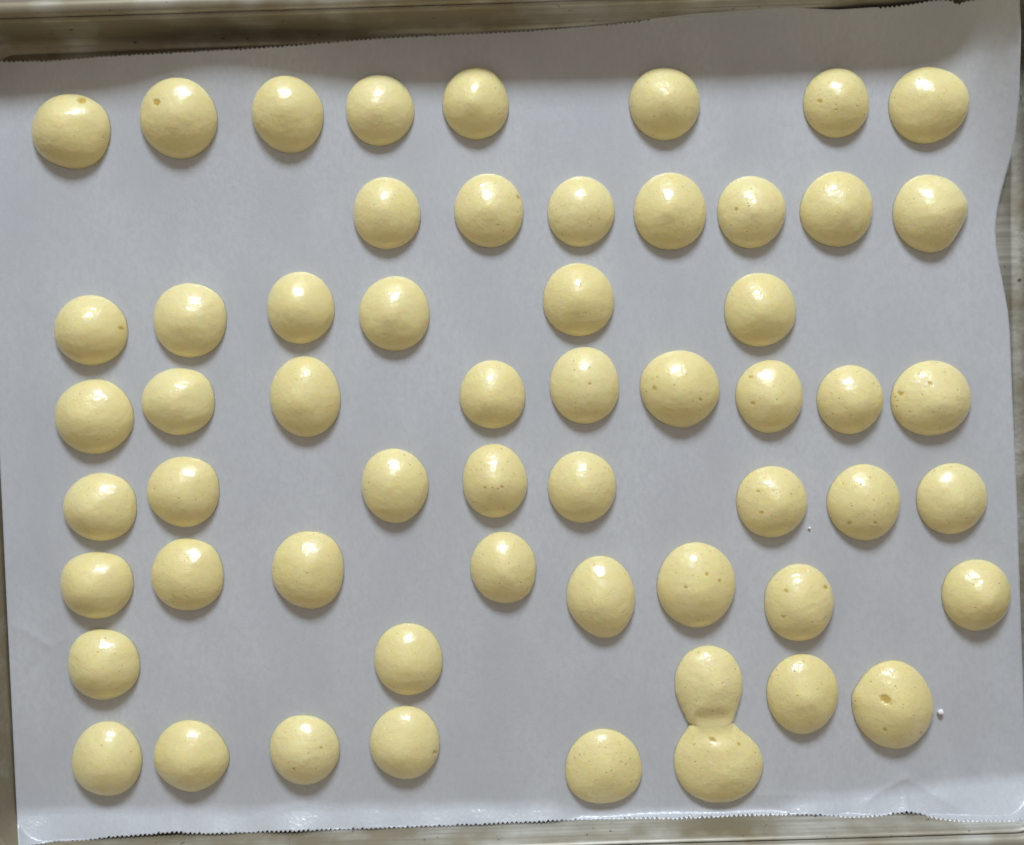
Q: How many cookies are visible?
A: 57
